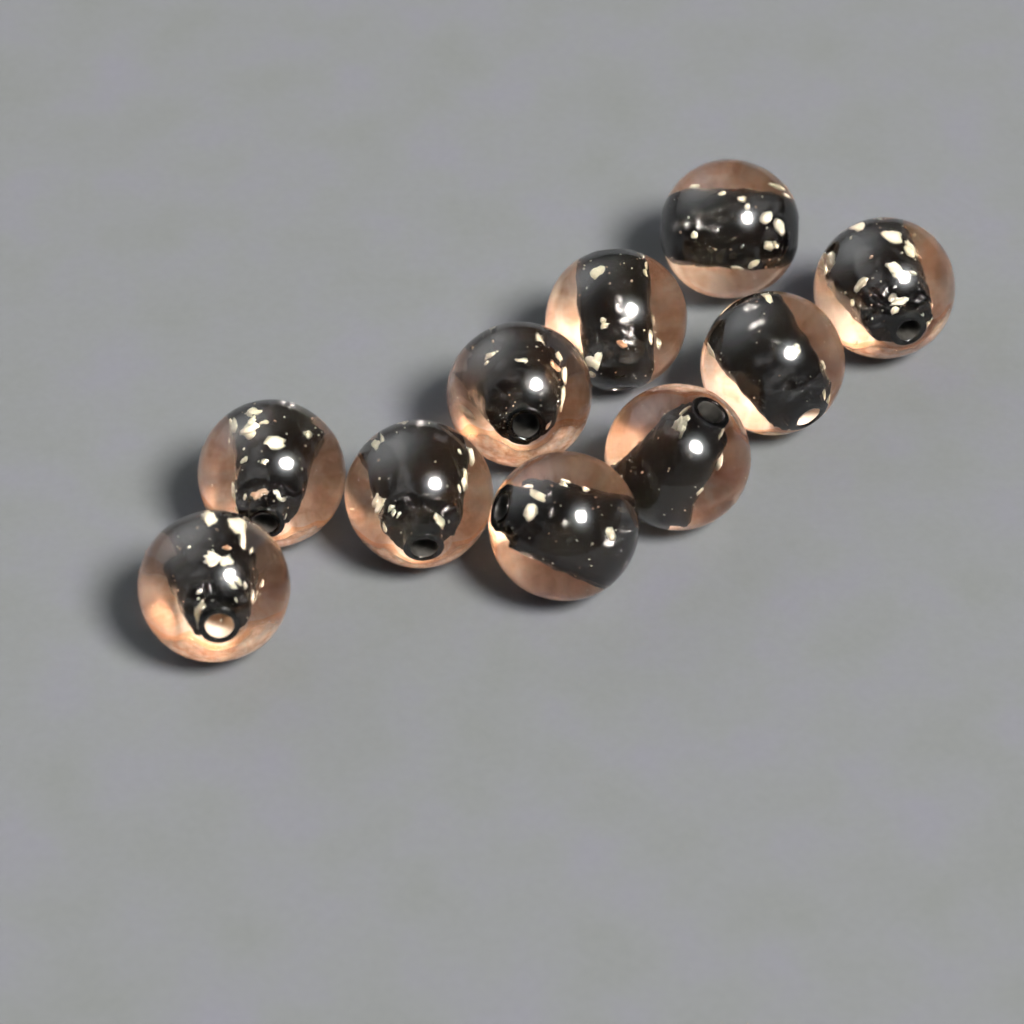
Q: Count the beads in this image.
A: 10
